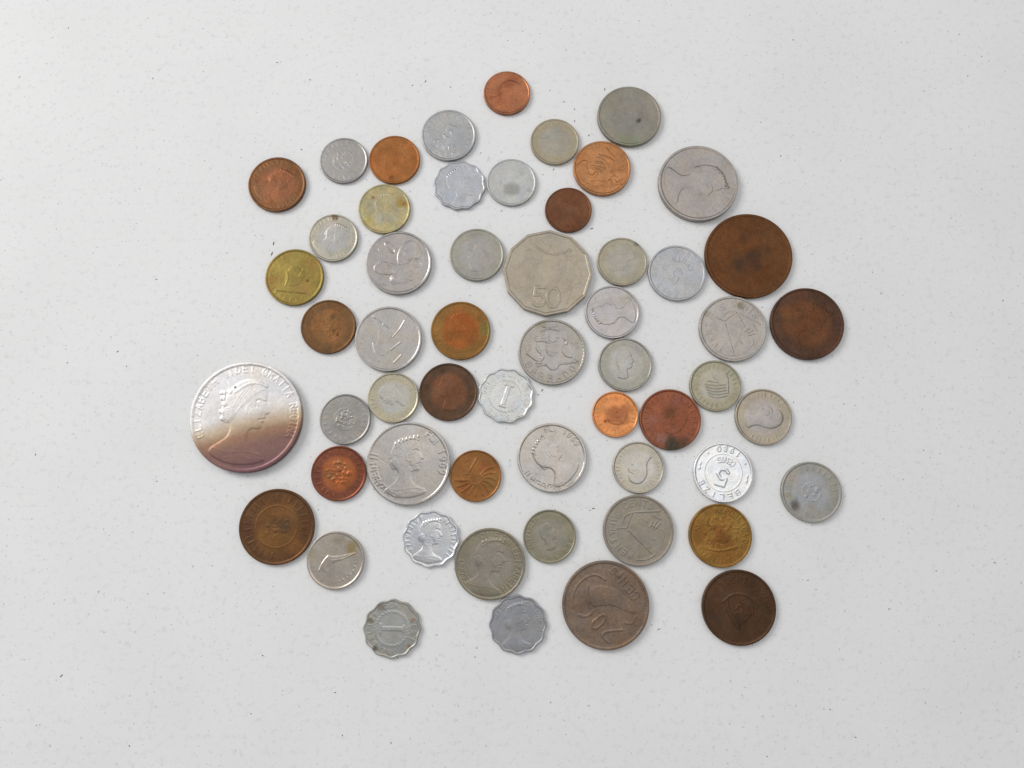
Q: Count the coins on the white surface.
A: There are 56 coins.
